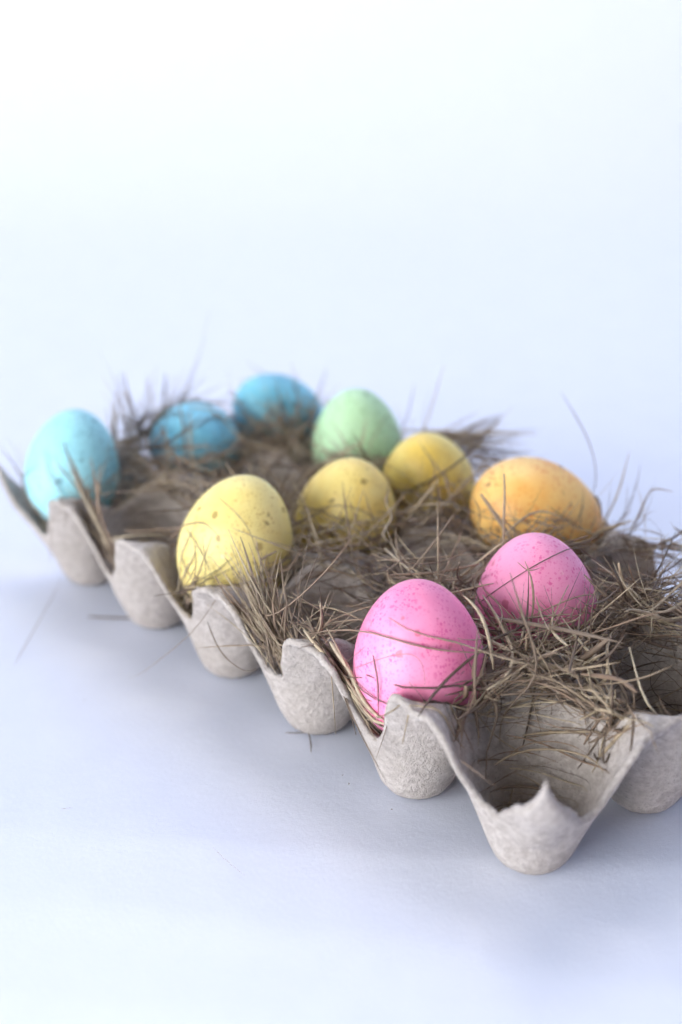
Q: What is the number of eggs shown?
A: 10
